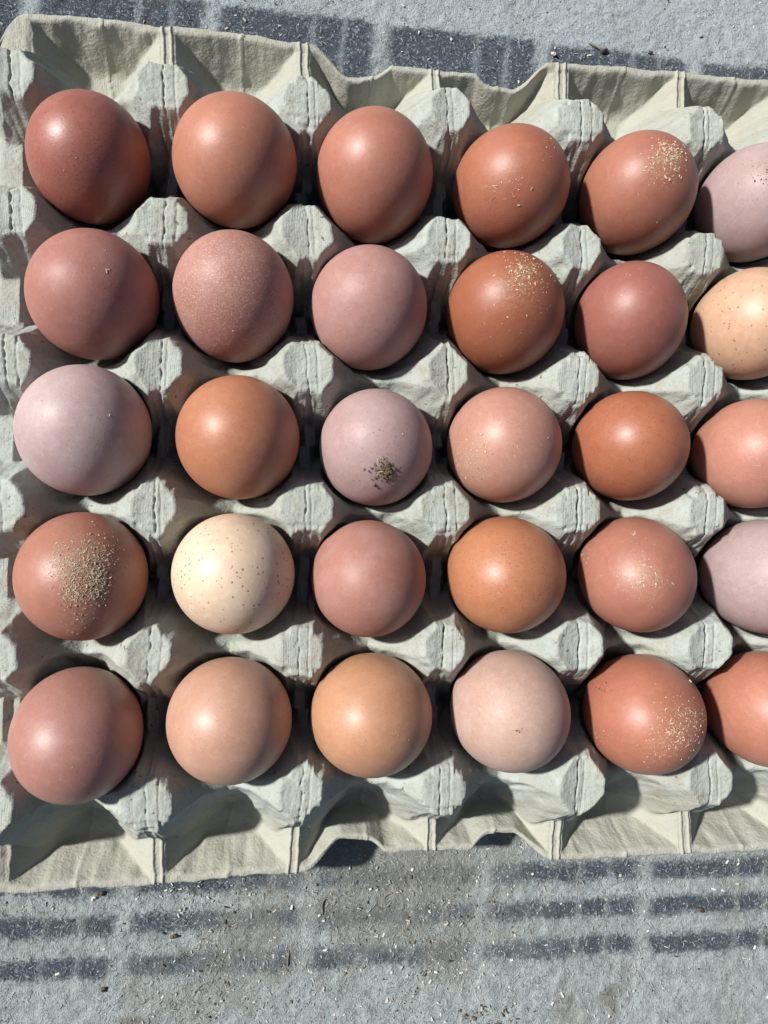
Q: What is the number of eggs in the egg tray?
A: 30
